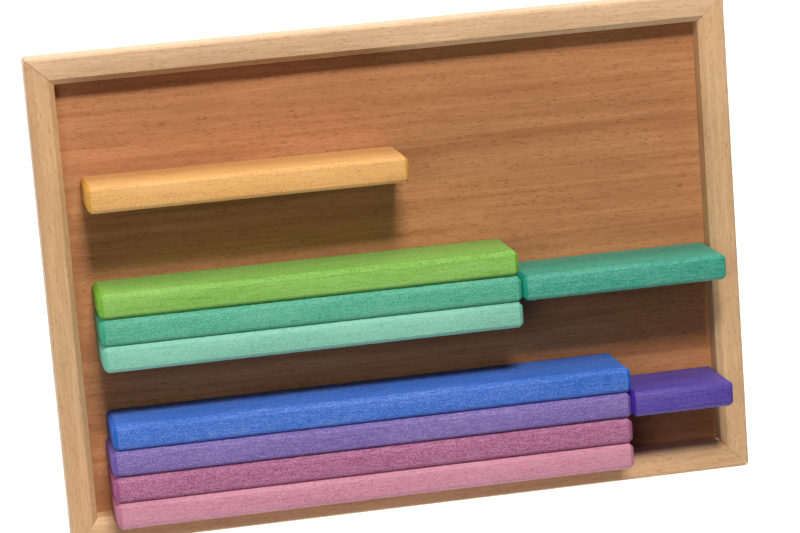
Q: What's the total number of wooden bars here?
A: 10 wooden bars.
